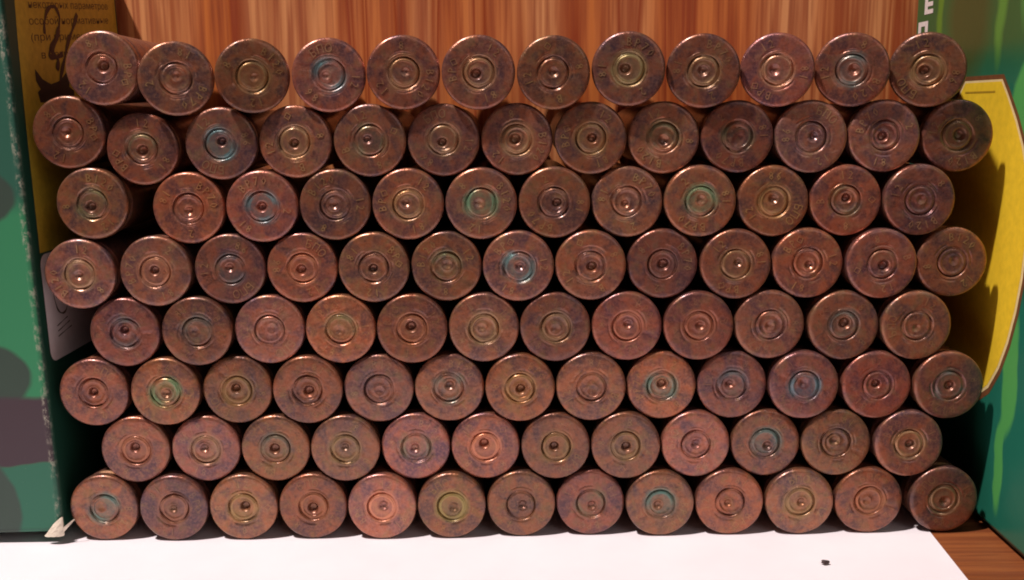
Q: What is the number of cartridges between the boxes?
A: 100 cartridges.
